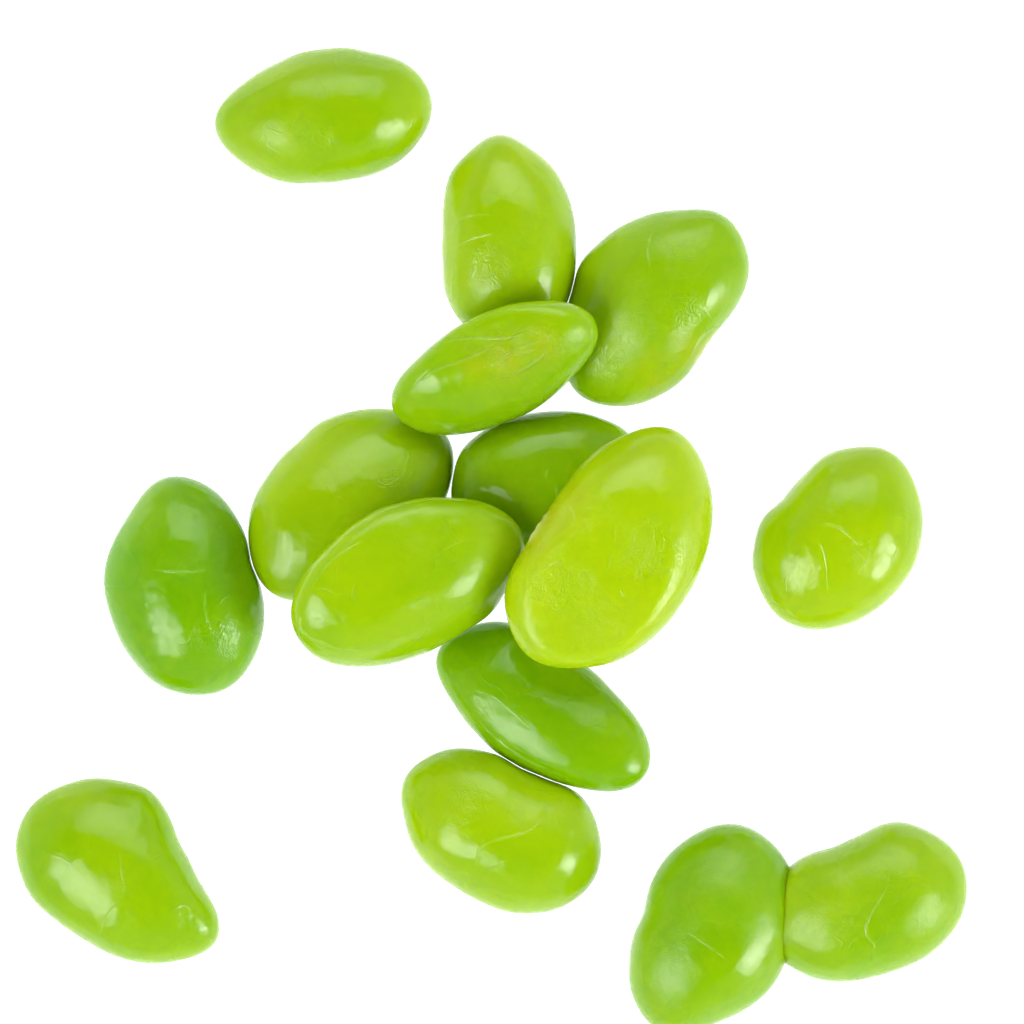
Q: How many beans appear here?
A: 15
